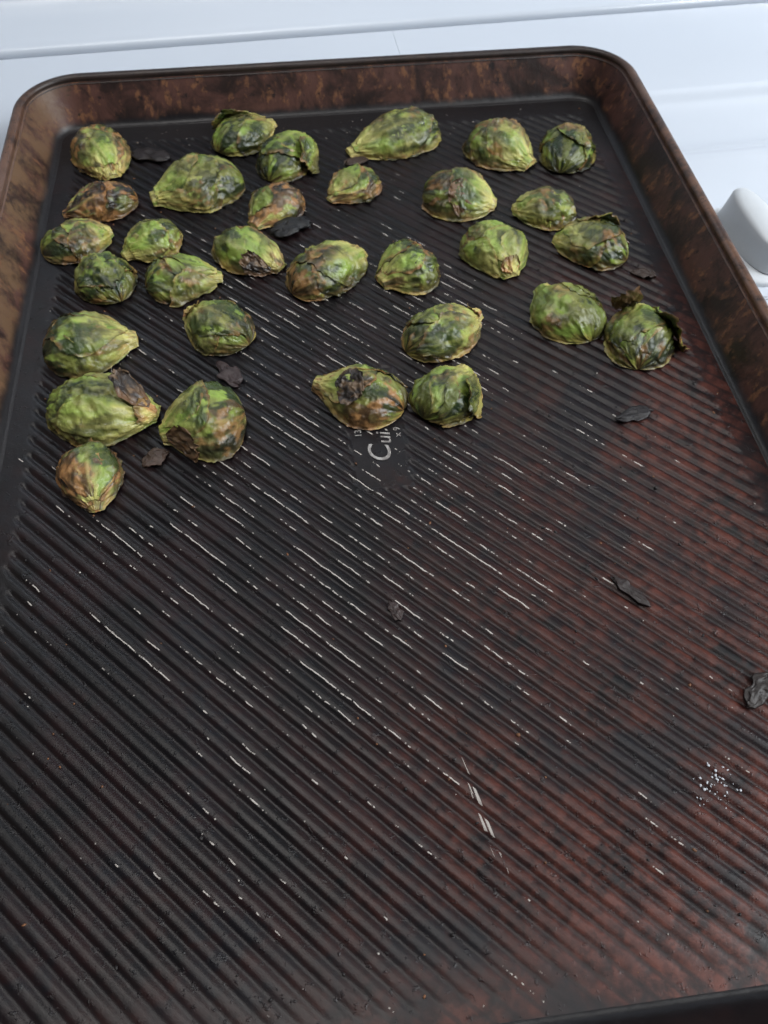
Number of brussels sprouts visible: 31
